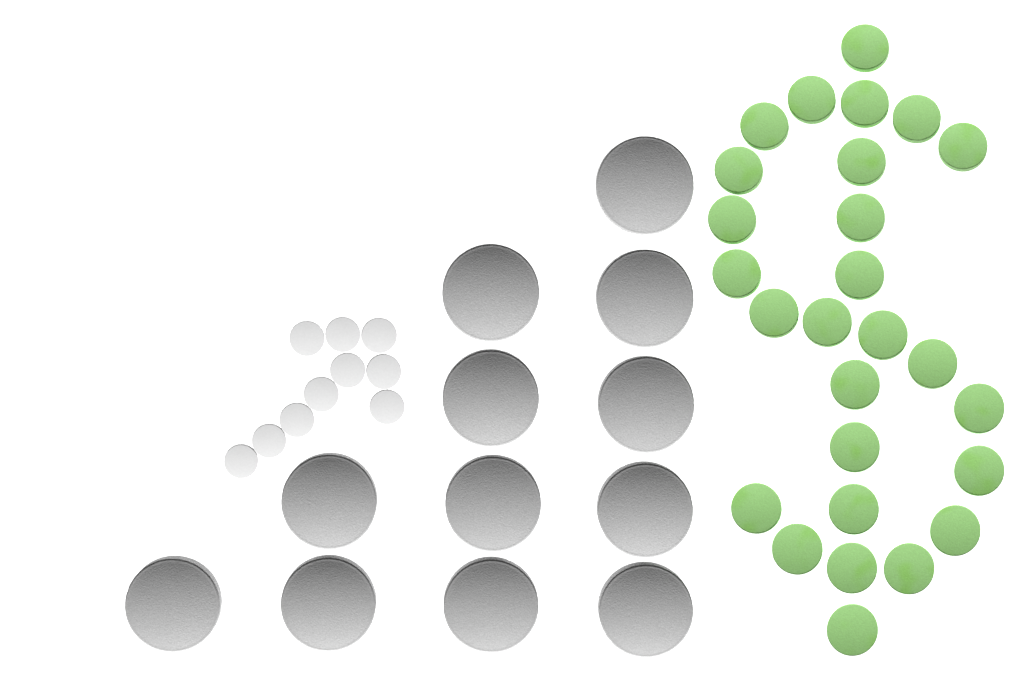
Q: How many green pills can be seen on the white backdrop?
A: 27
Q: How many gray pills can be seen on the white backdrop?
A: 12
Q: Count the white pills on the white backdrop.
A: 10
